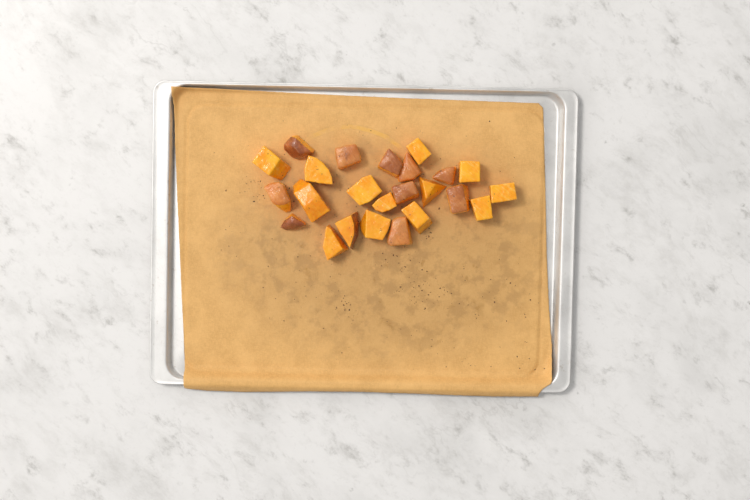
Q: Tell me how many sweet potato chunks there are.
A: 24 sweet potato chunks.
